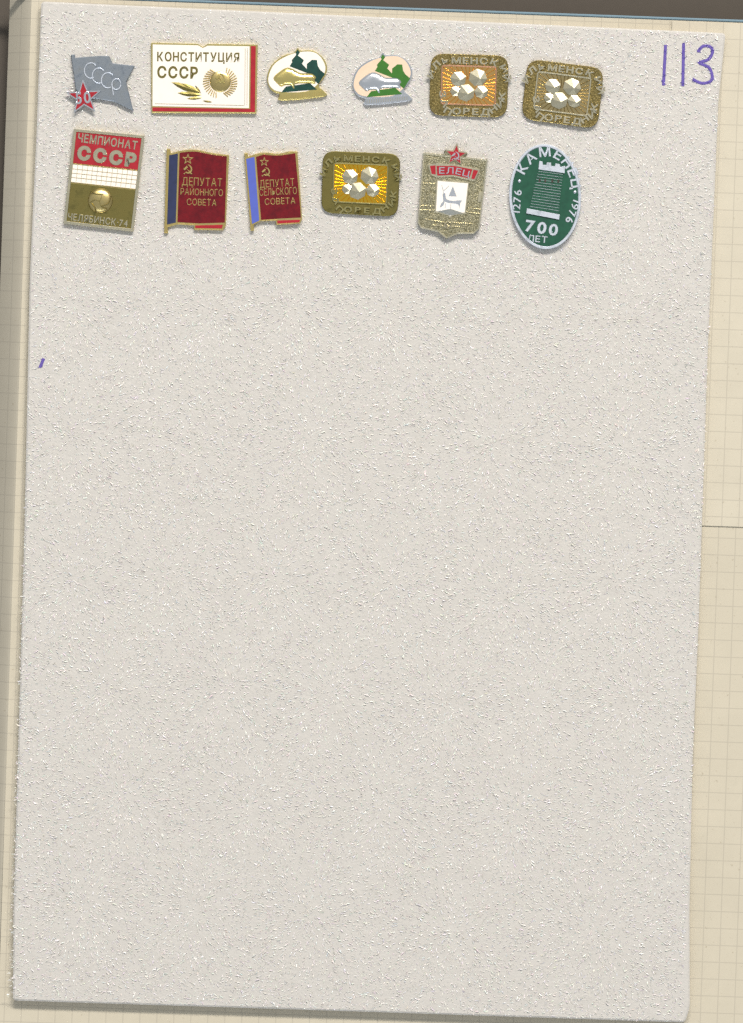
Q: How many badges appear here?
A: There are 12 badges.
